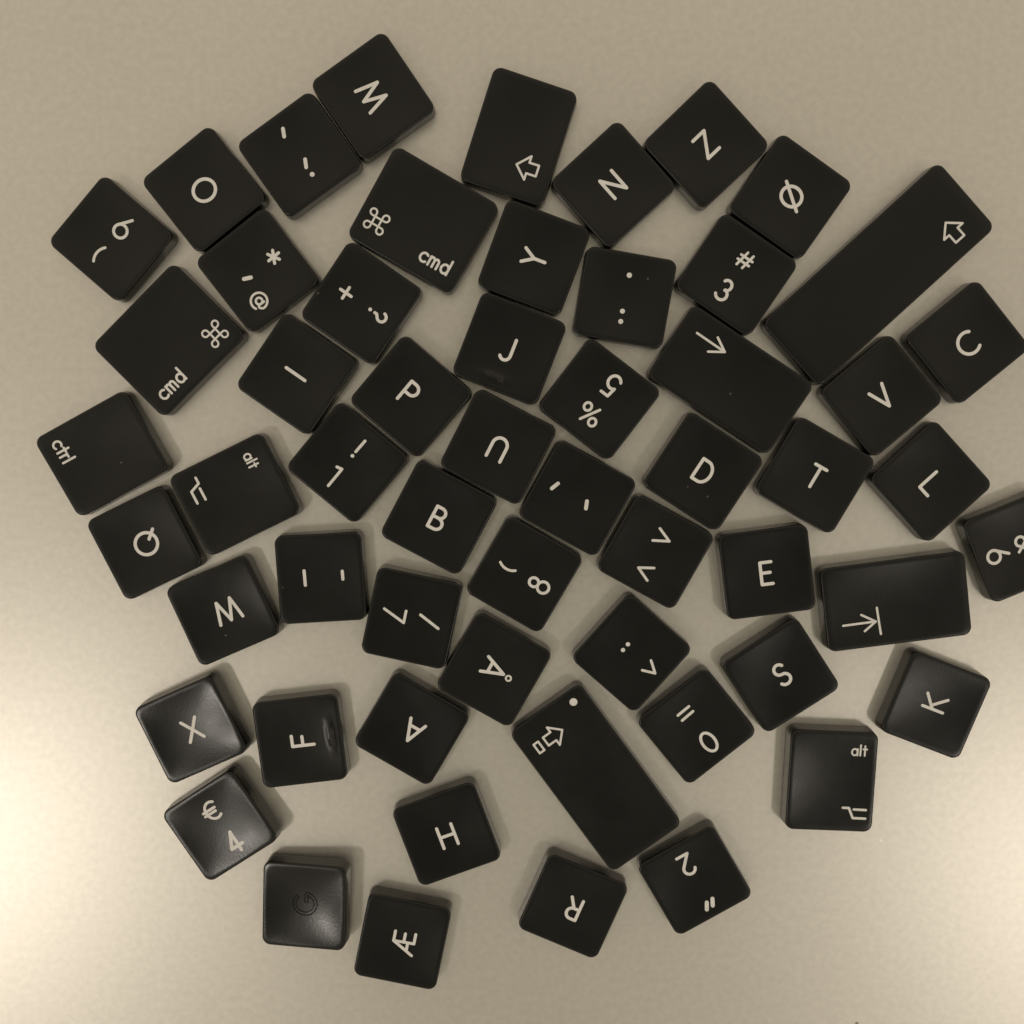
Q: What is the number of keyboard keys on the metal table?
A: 57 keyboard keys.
